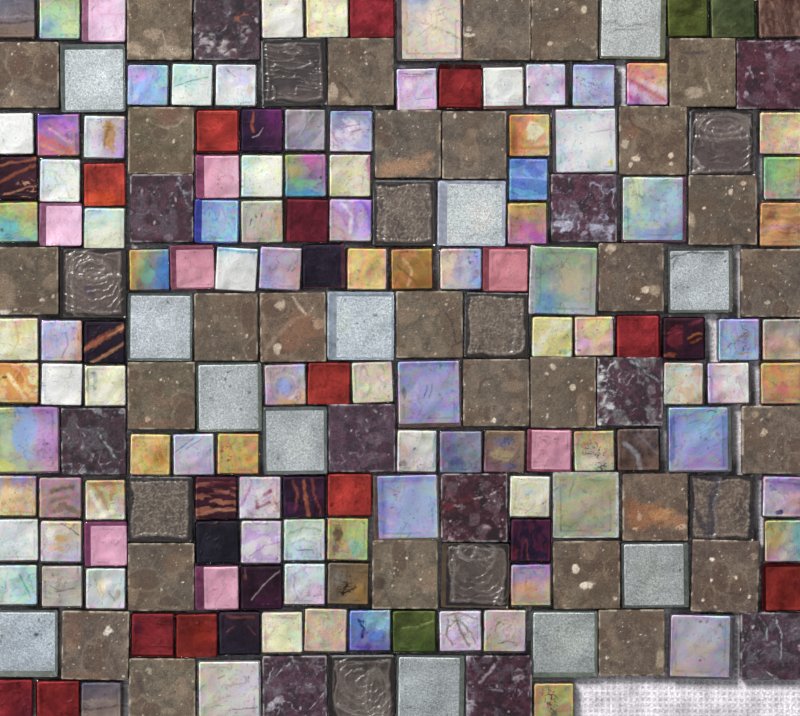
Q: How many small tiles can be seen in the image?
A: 121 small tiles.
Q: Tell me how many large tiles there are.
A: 72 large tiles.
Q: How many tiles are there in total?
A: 193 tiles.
